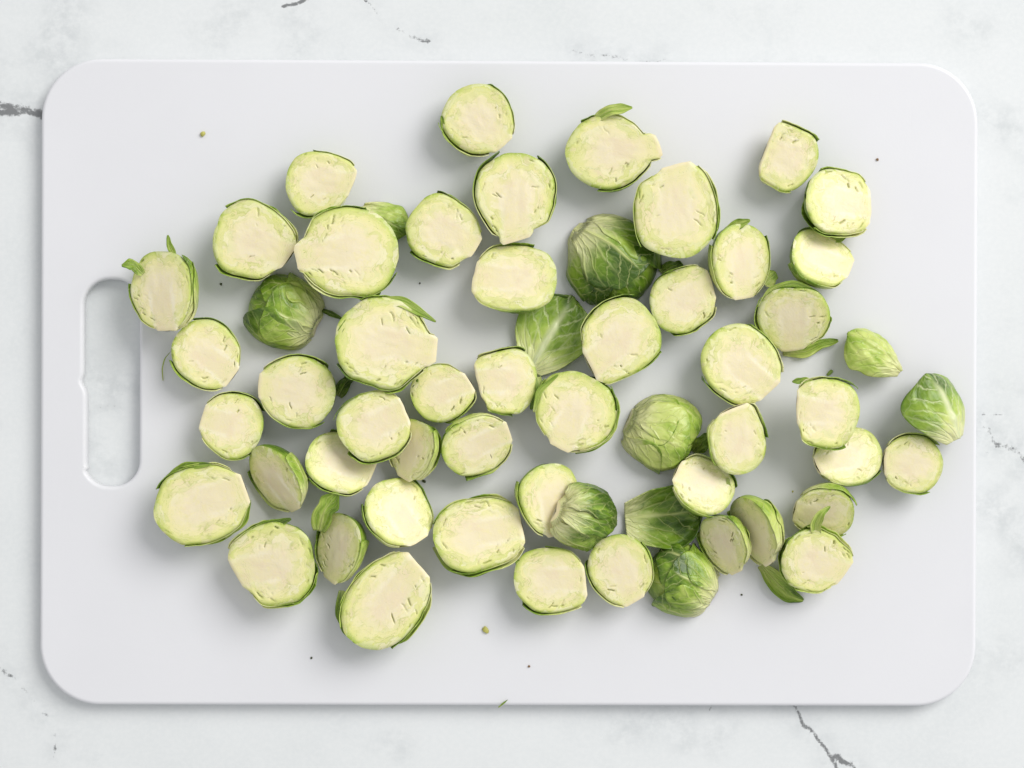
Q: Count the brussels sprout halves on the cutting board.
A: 53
